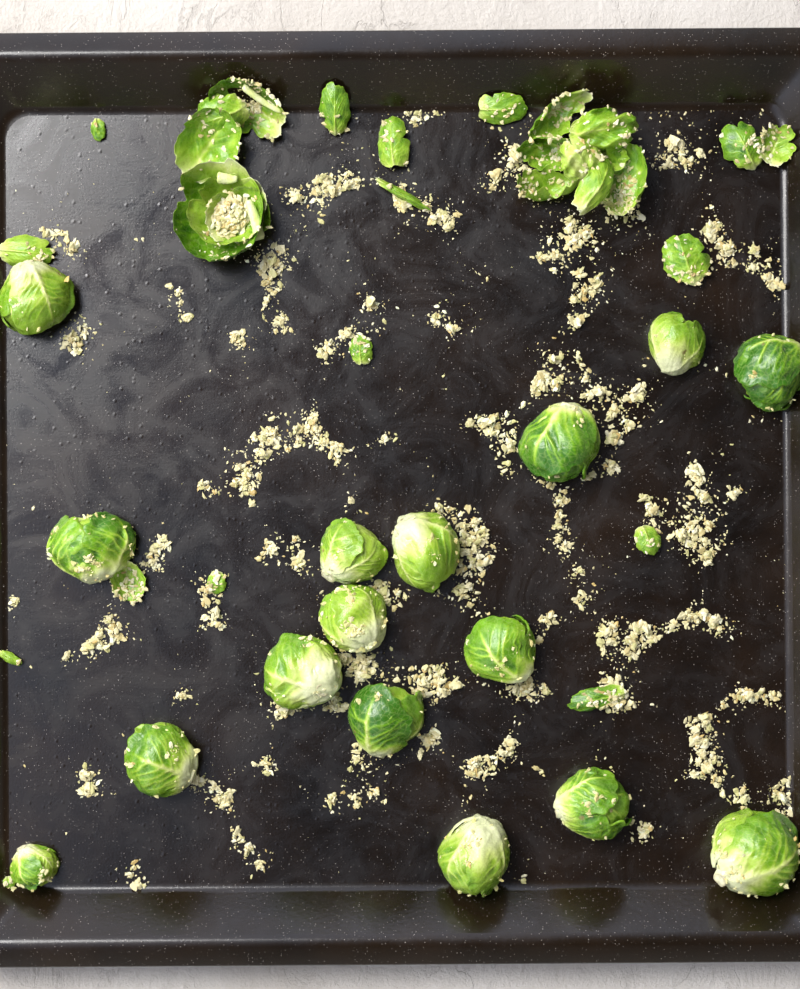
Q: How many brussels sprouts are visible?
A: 16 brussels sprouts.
